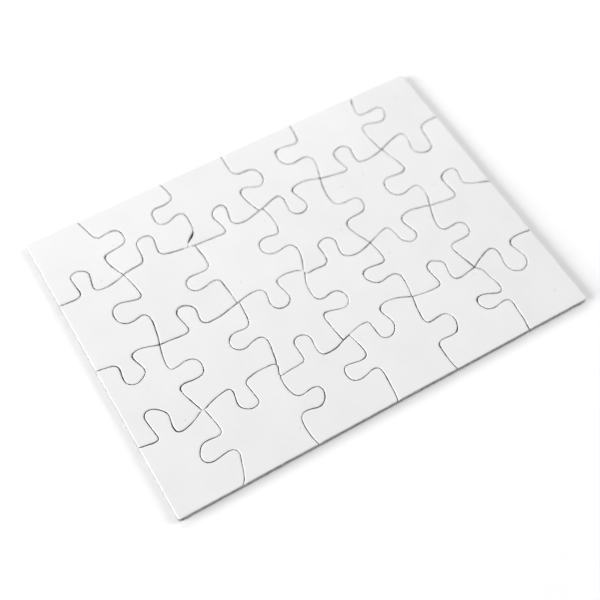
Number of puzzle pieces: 24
